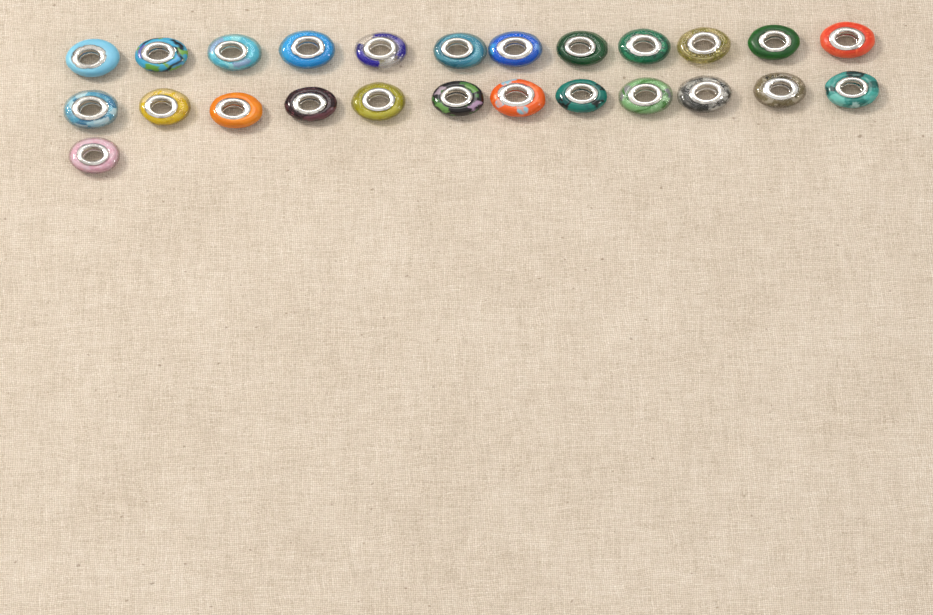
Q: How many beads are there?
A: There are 25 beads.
